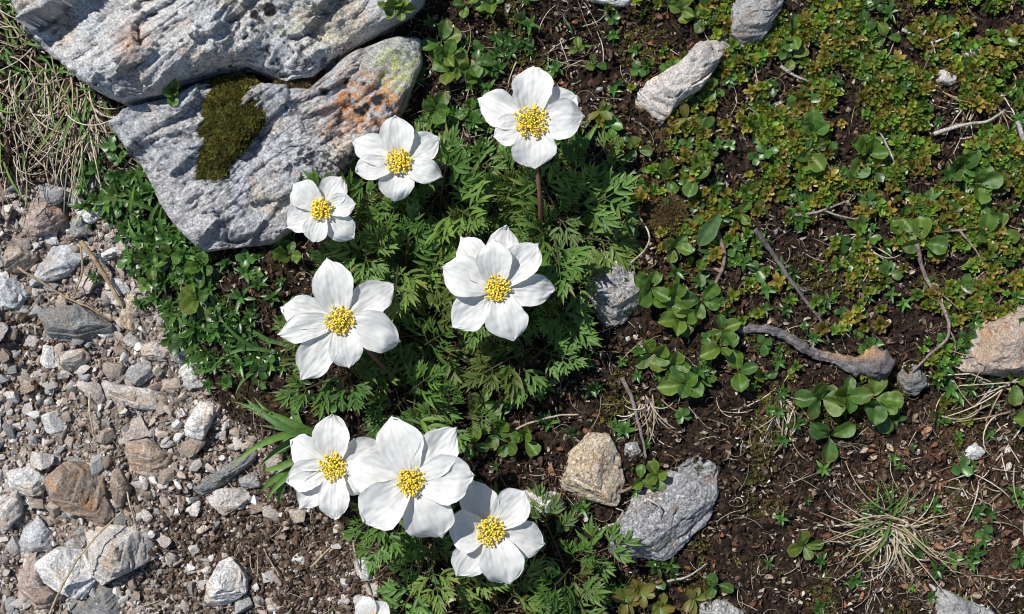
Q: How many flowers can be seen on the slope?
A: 9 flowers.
